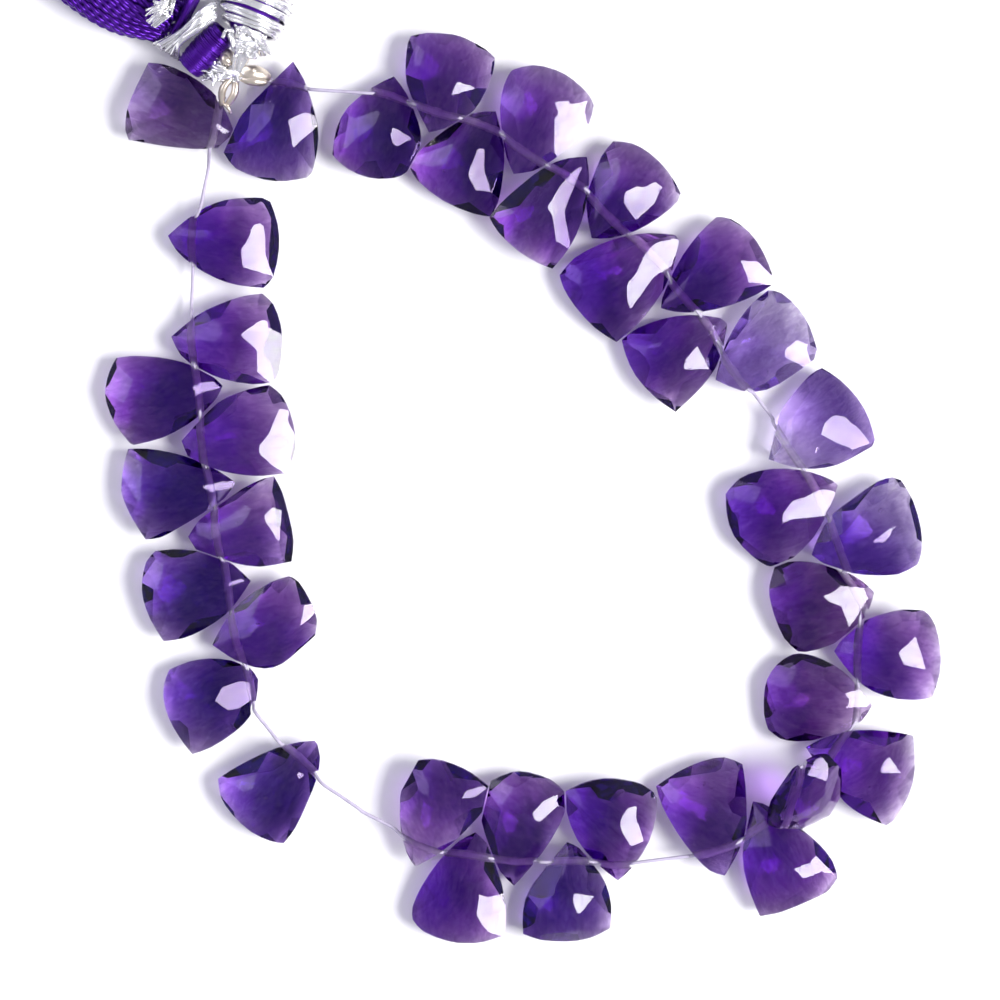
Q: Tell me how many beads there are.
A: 37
